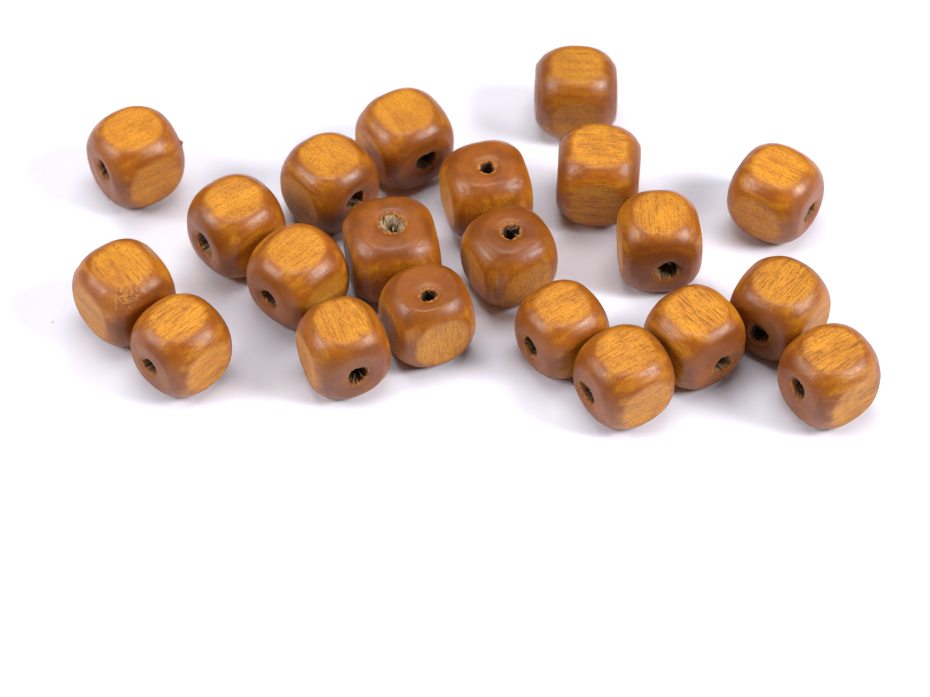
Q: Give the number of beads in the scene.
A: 21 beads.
